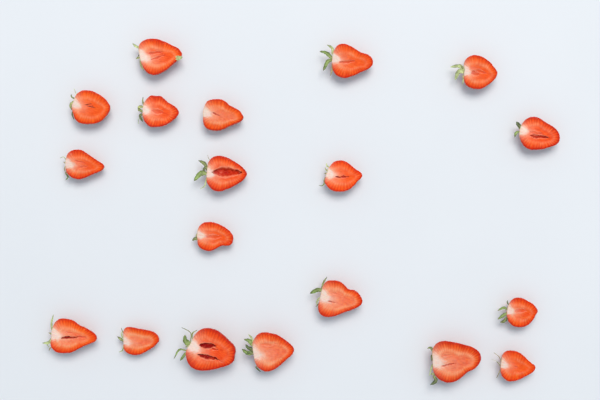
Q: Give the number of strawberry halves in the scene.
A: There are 19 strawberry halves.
